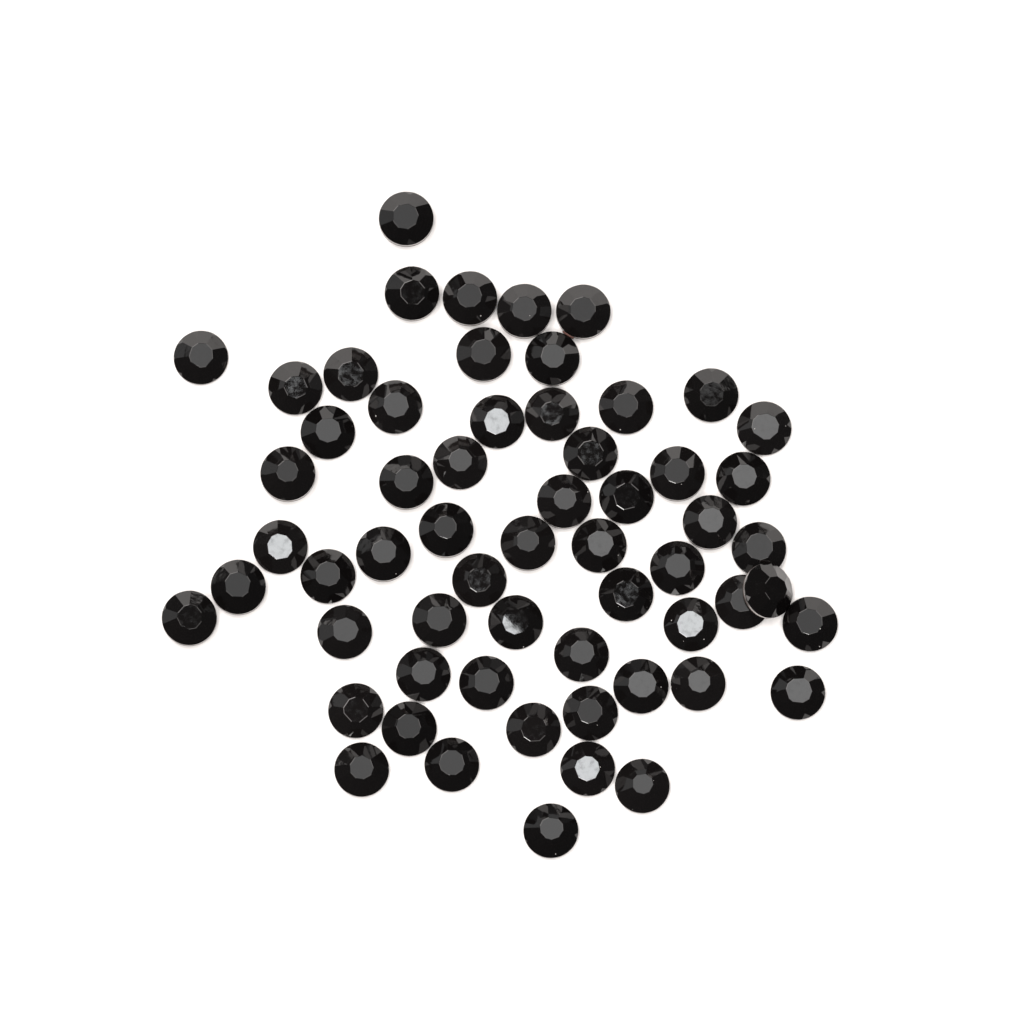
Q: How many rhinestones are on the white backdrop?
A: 60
